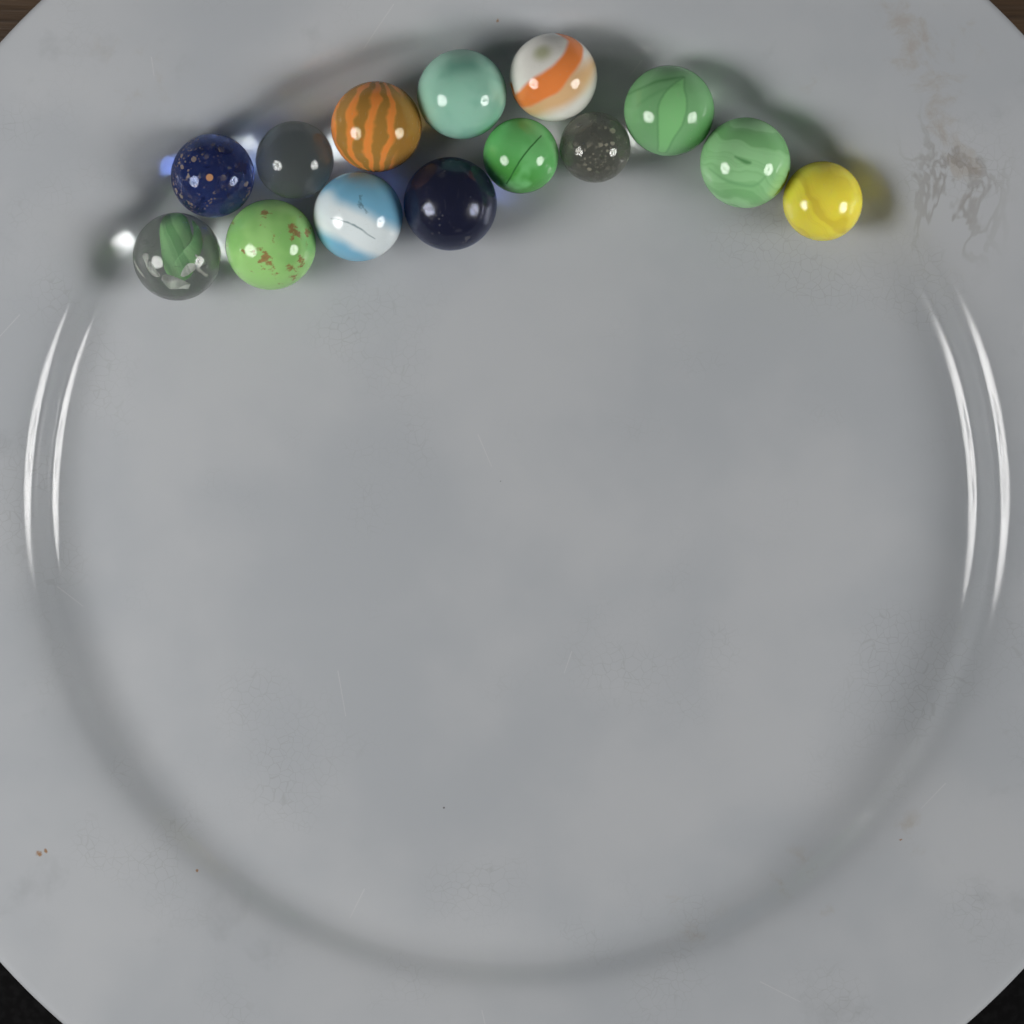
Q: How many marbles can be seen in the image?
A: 14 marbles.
